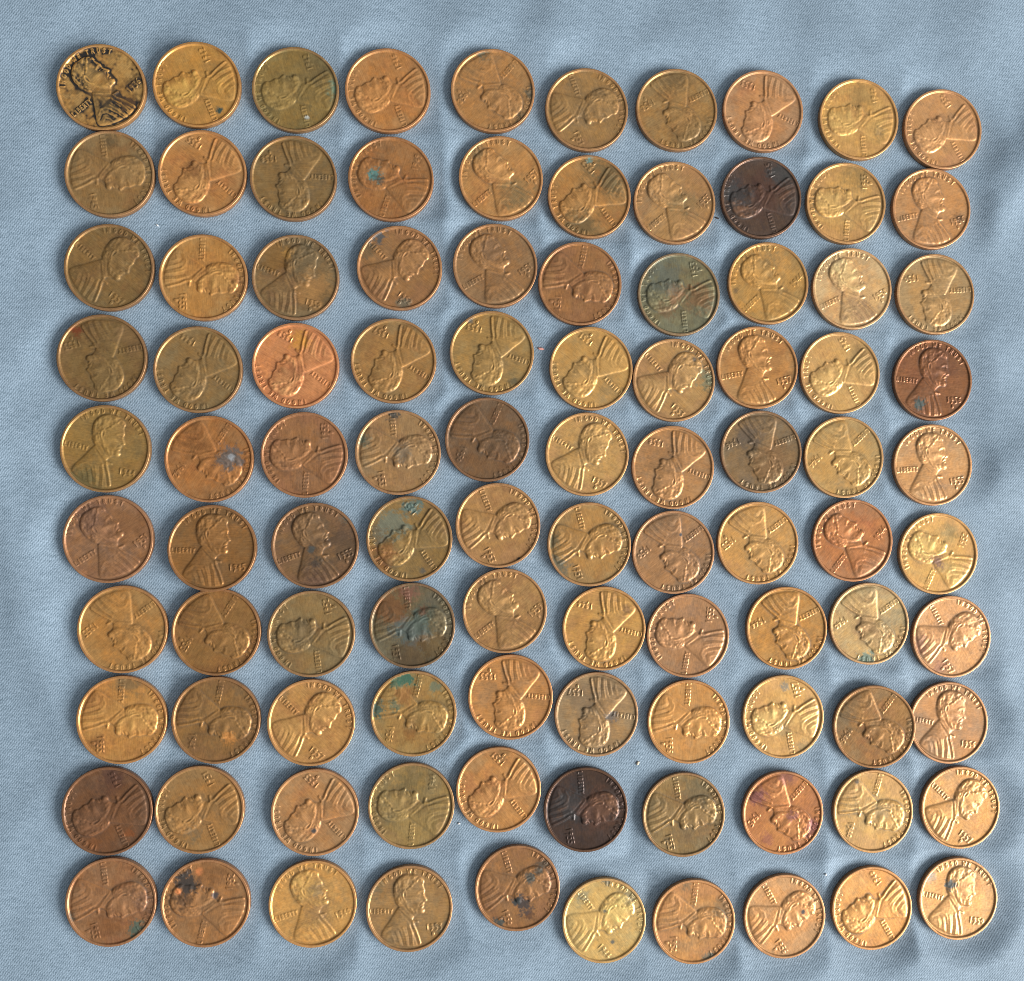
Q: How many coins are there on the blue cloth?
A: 100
